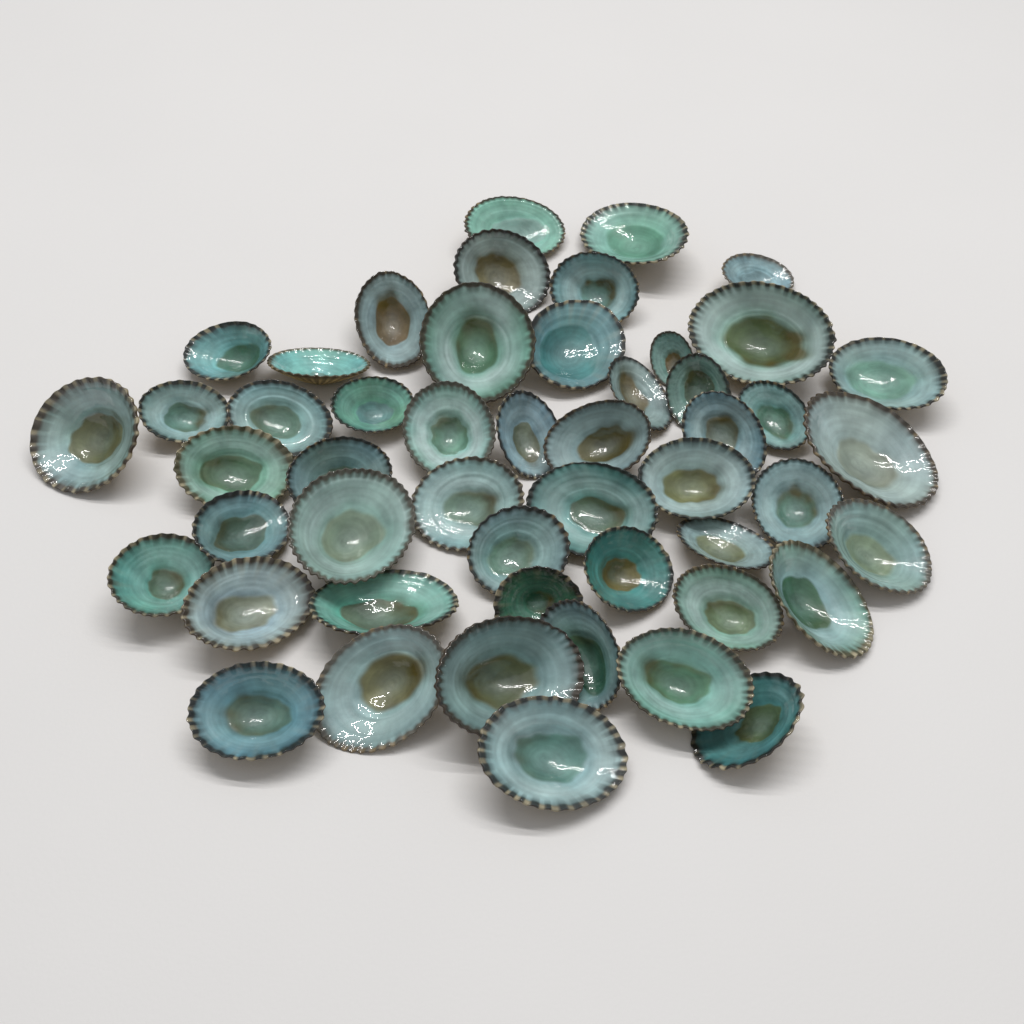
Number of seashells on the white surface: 50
